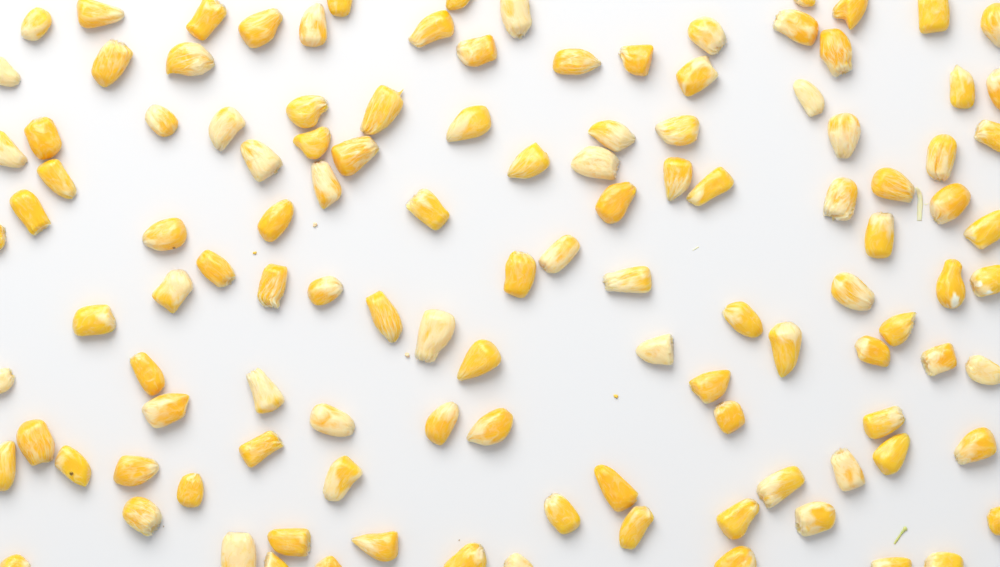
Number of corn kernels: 118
